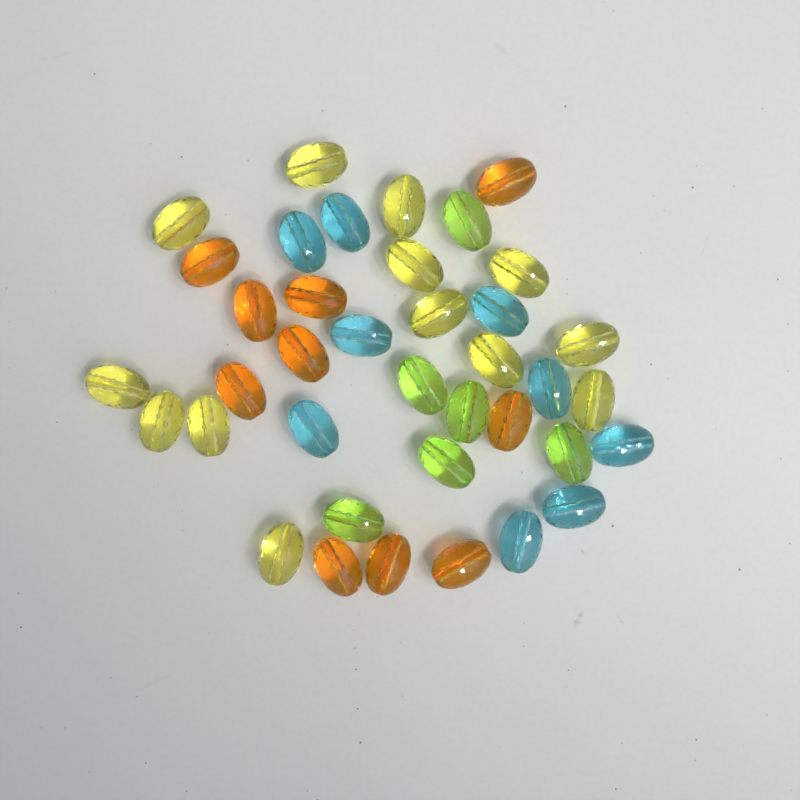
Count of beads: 38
